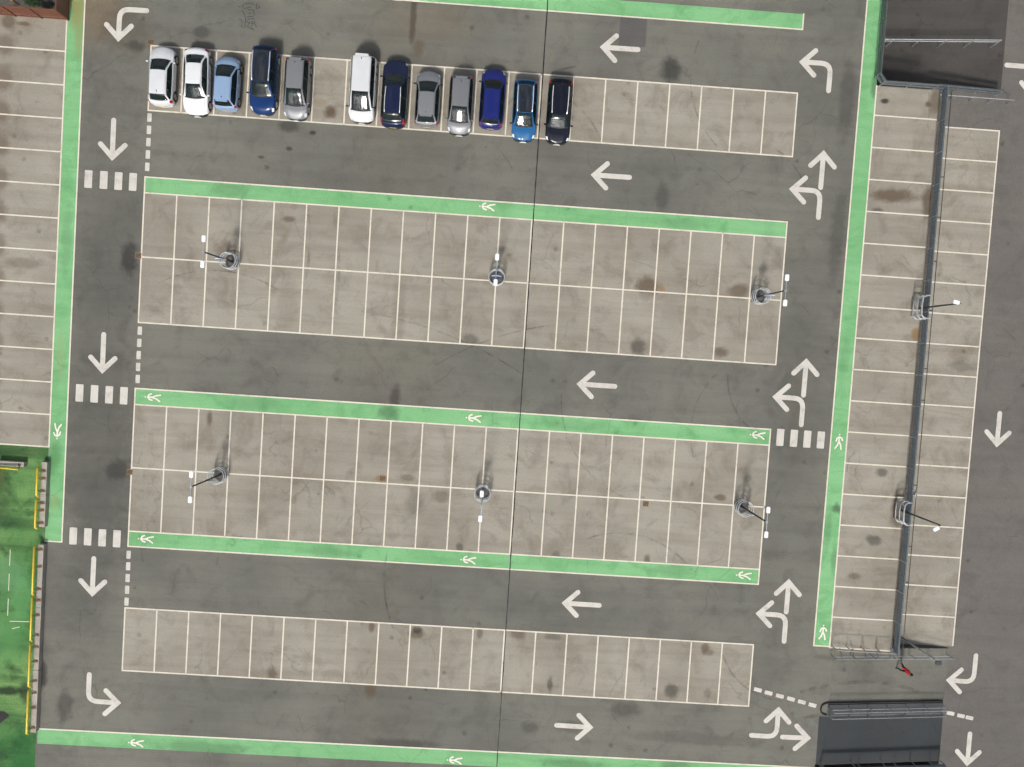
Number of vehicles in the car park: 12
